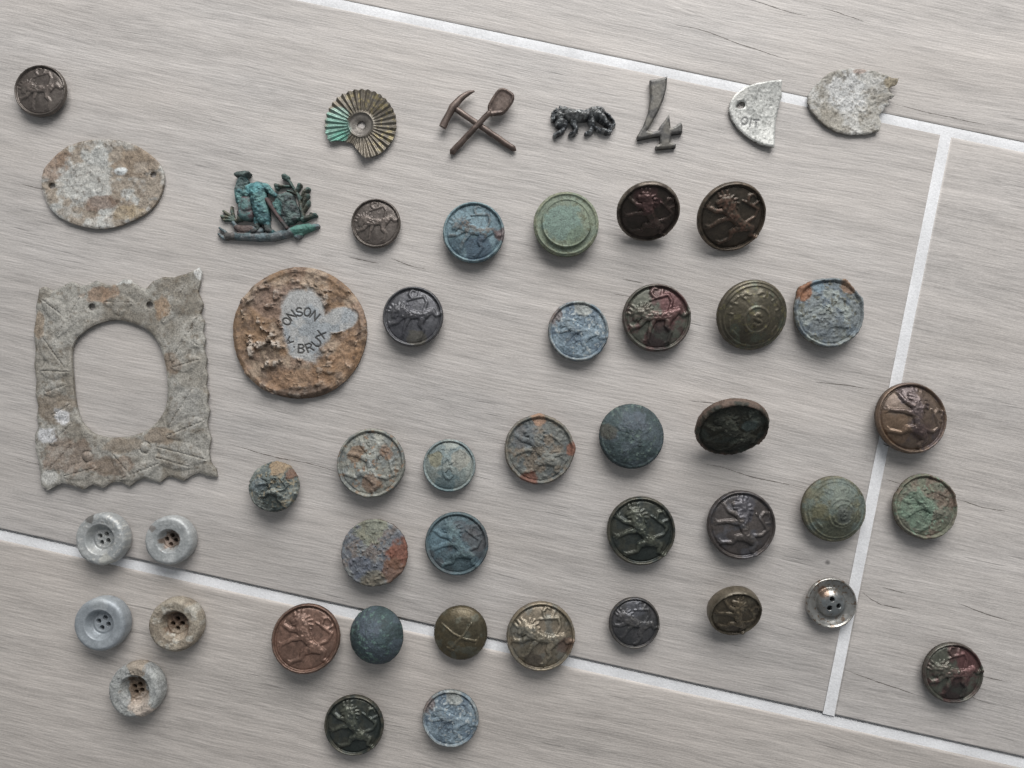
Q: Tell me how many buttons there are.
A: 39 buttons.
